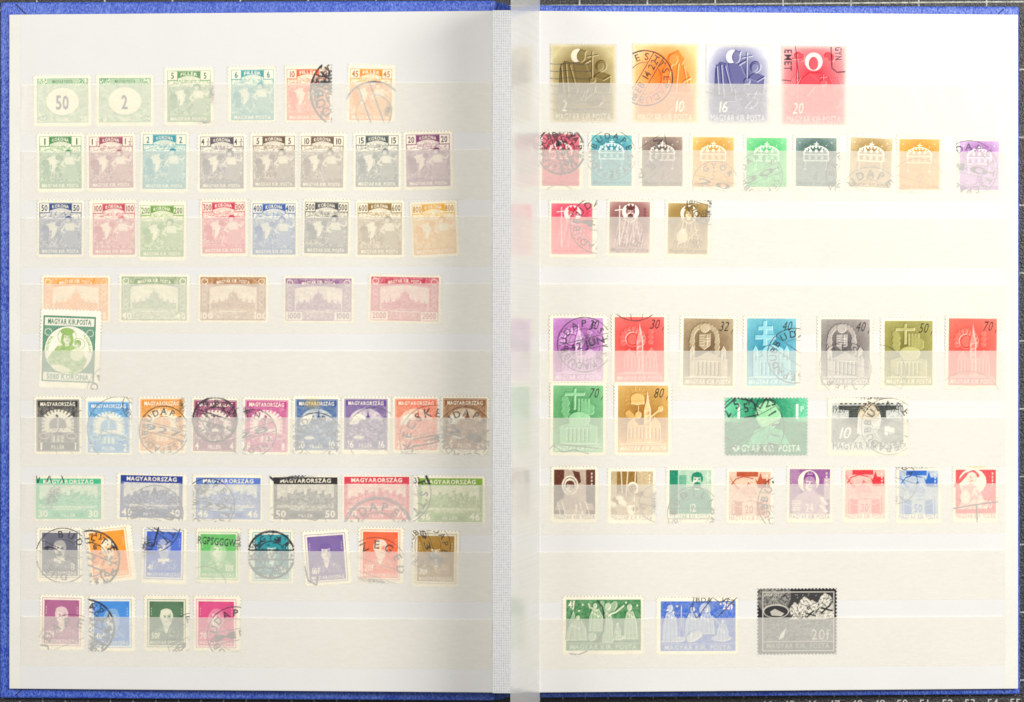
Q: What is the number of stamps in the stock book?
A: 93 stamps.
